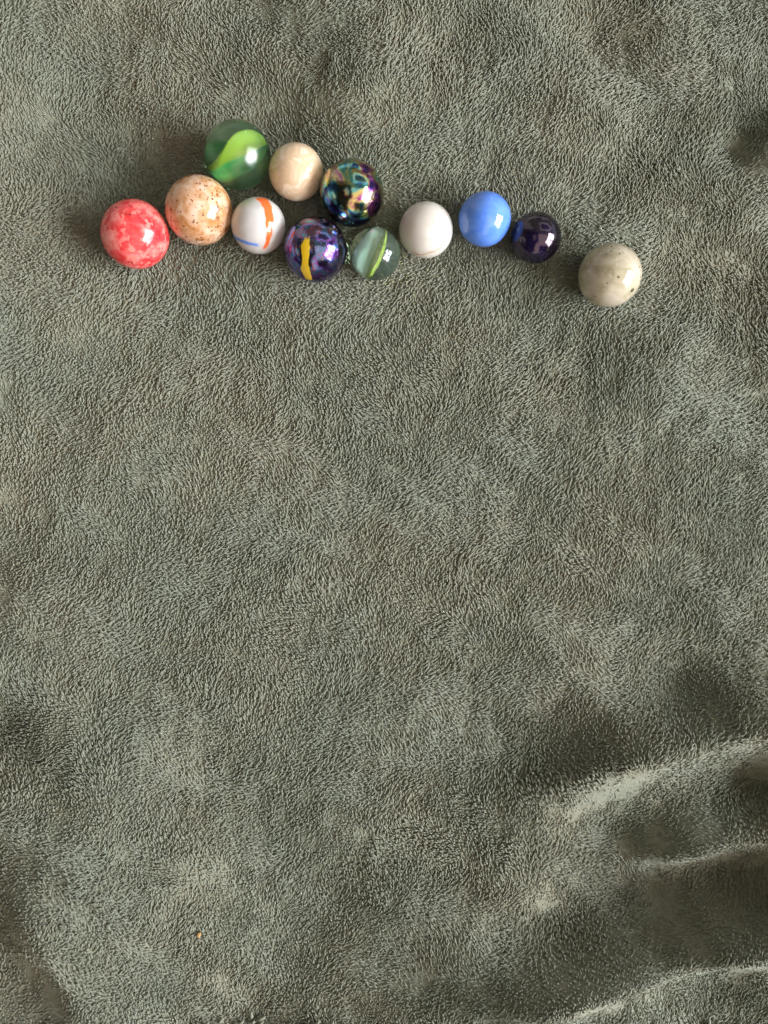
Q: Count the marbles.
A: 12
